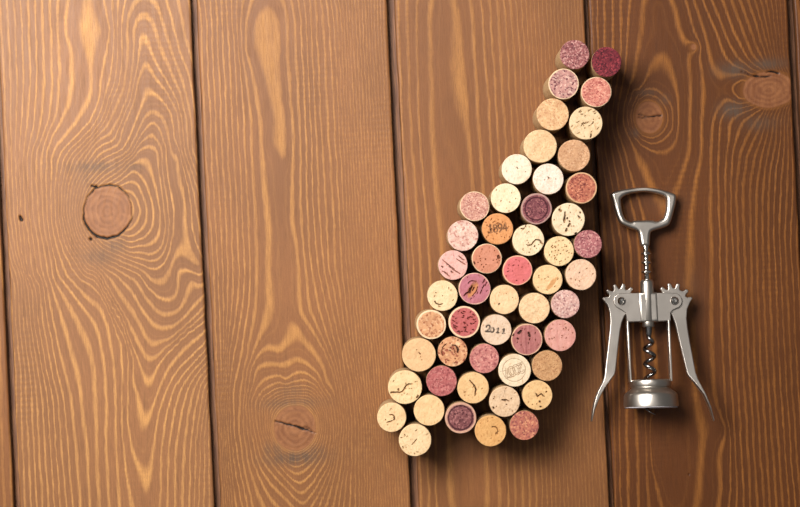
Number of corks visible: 51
